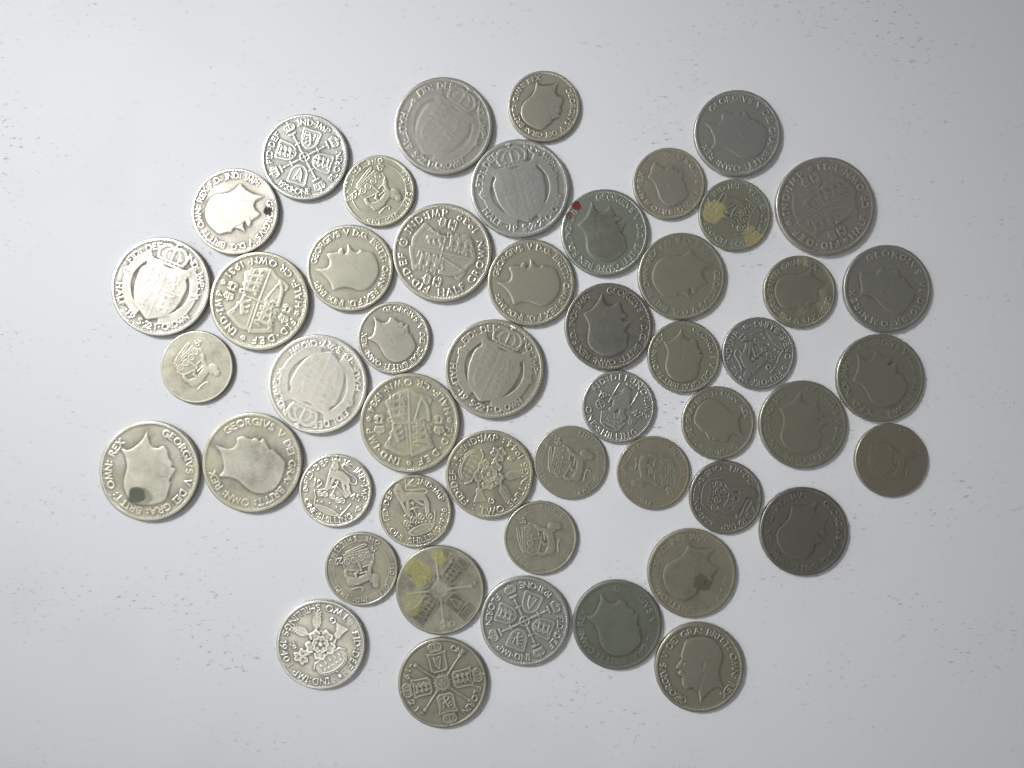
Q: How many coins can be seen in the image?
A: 50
